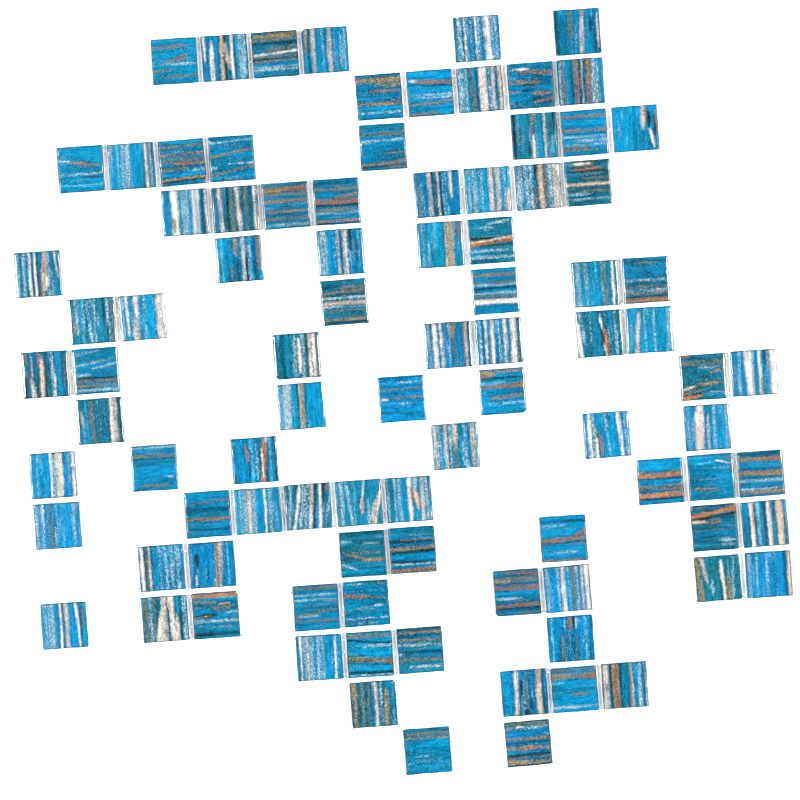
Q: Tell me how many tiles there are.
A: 92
